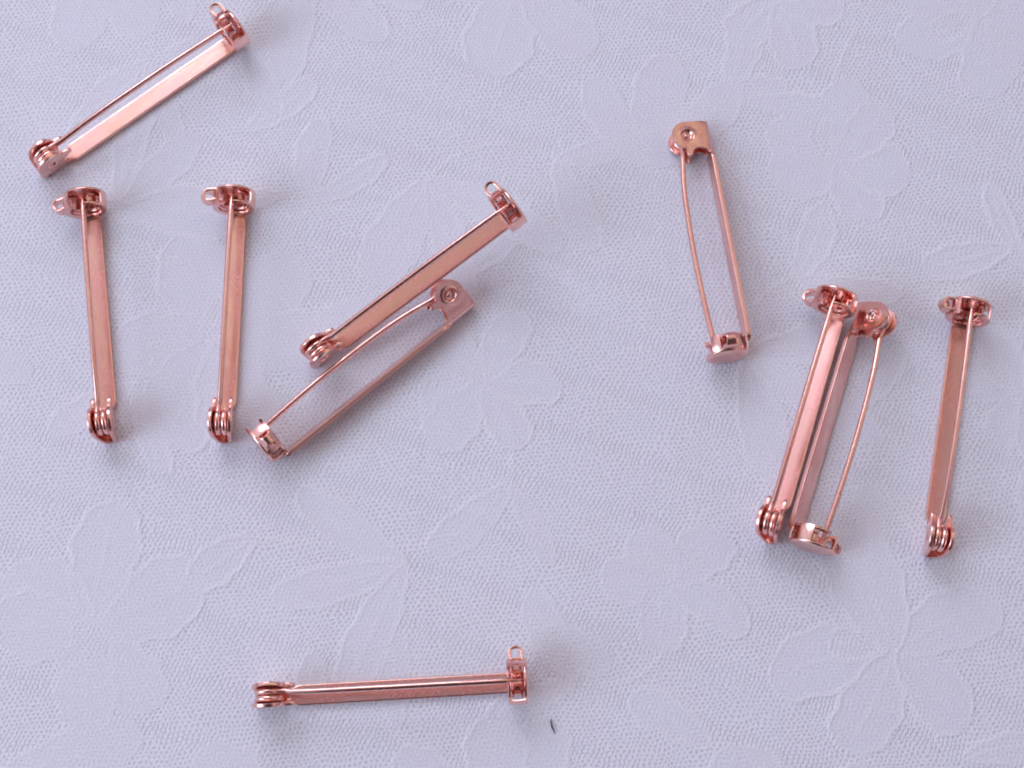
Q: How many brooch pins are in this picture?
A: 10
